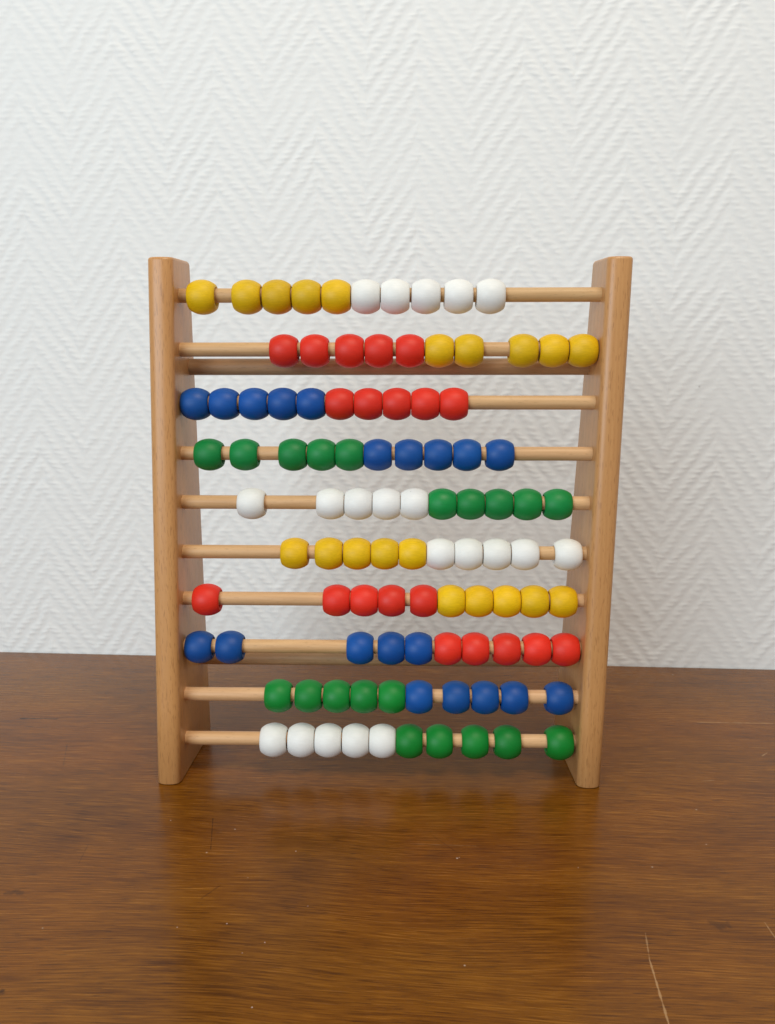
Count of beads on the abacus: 100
